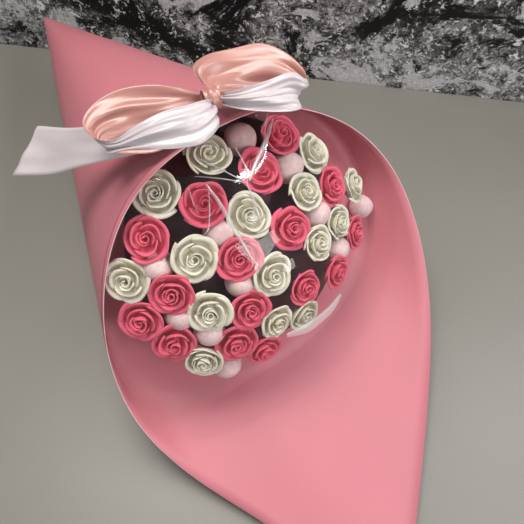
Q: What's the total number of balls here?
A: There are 11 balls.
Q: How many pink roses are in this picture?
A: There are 16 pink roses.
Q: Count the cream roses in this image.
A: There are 15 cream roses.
